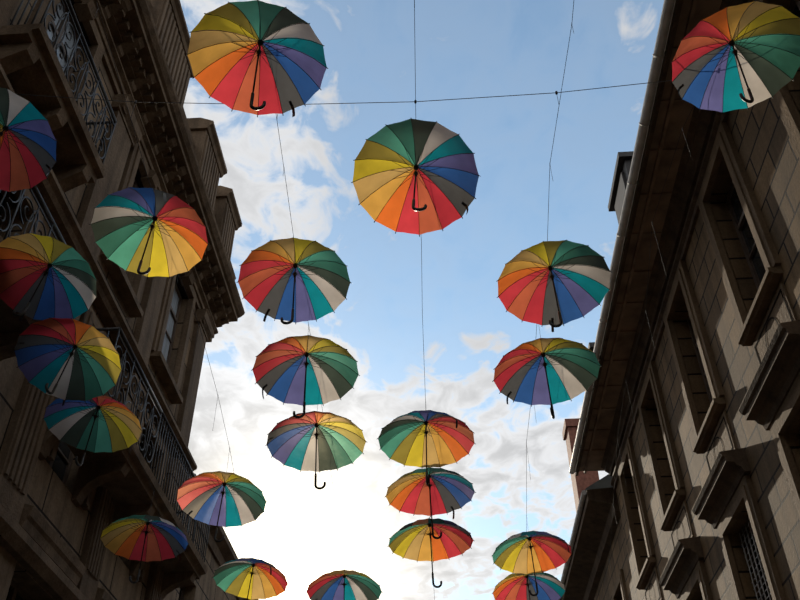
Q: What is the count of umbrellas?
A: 22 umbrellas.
